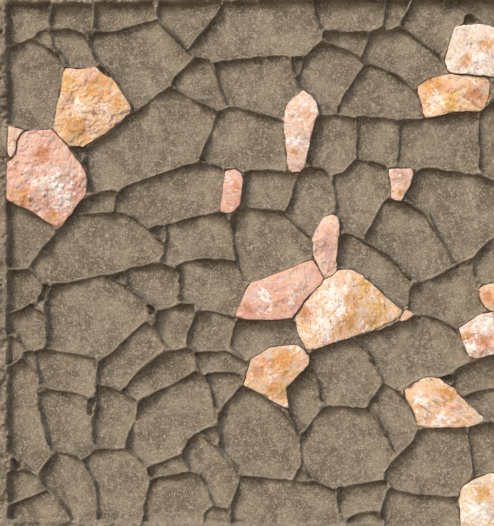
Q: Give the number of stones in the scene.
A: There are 17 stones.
